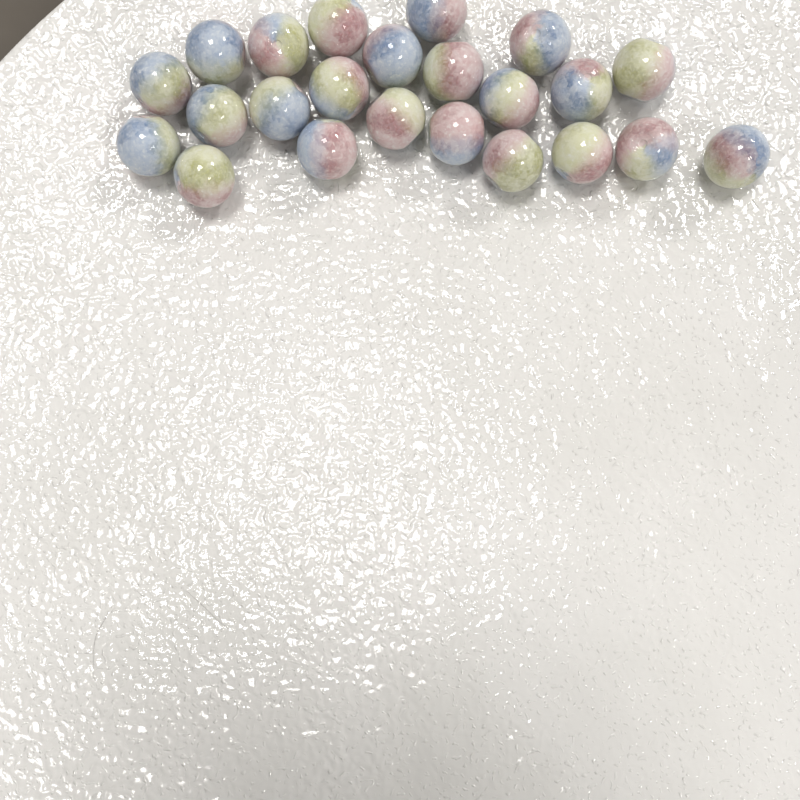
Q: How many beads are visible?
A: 23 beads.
